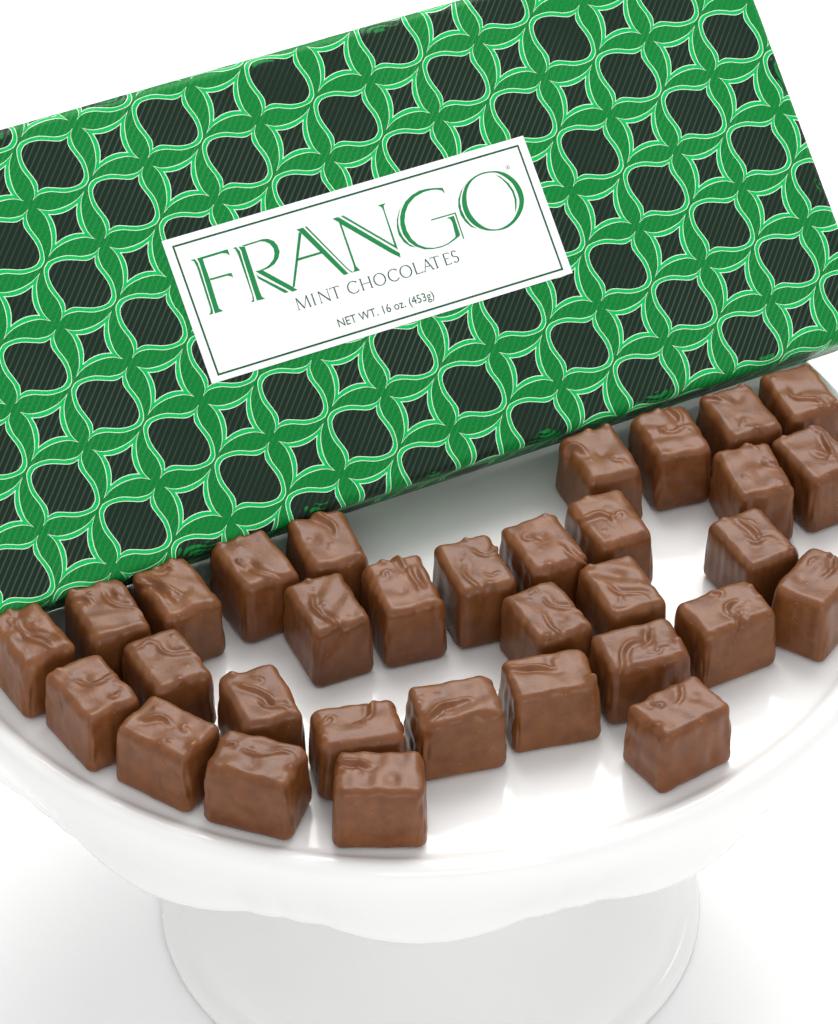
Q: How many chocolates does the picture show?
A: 32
